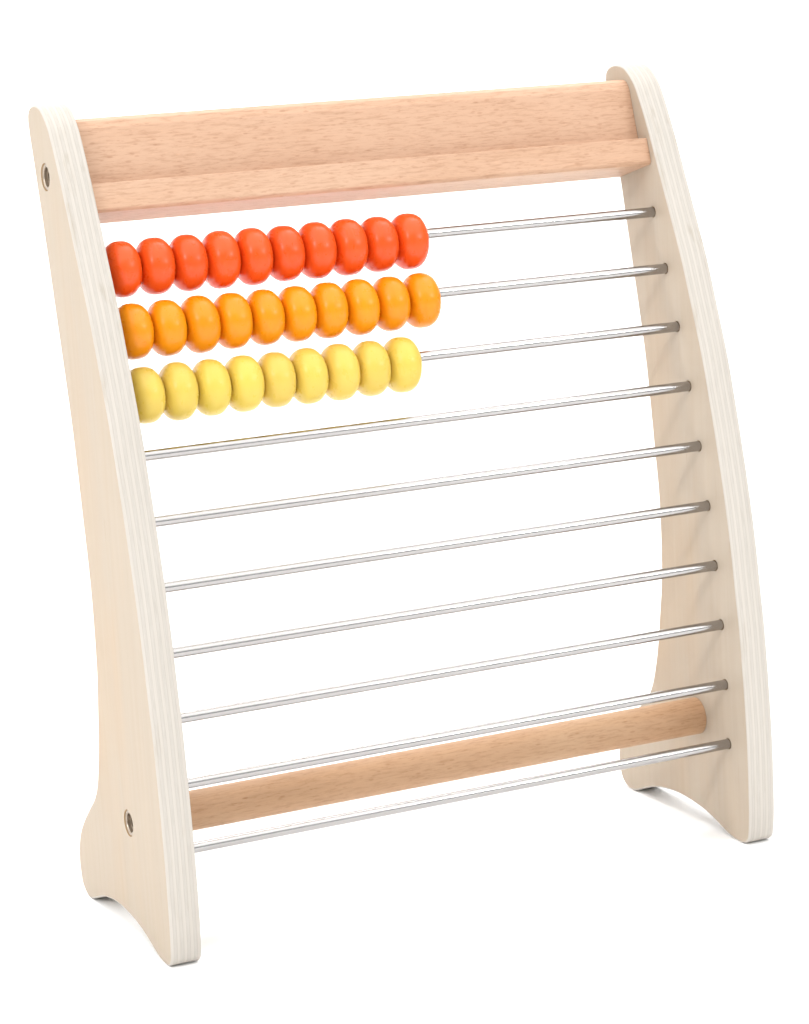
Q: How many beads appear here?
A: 29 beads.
